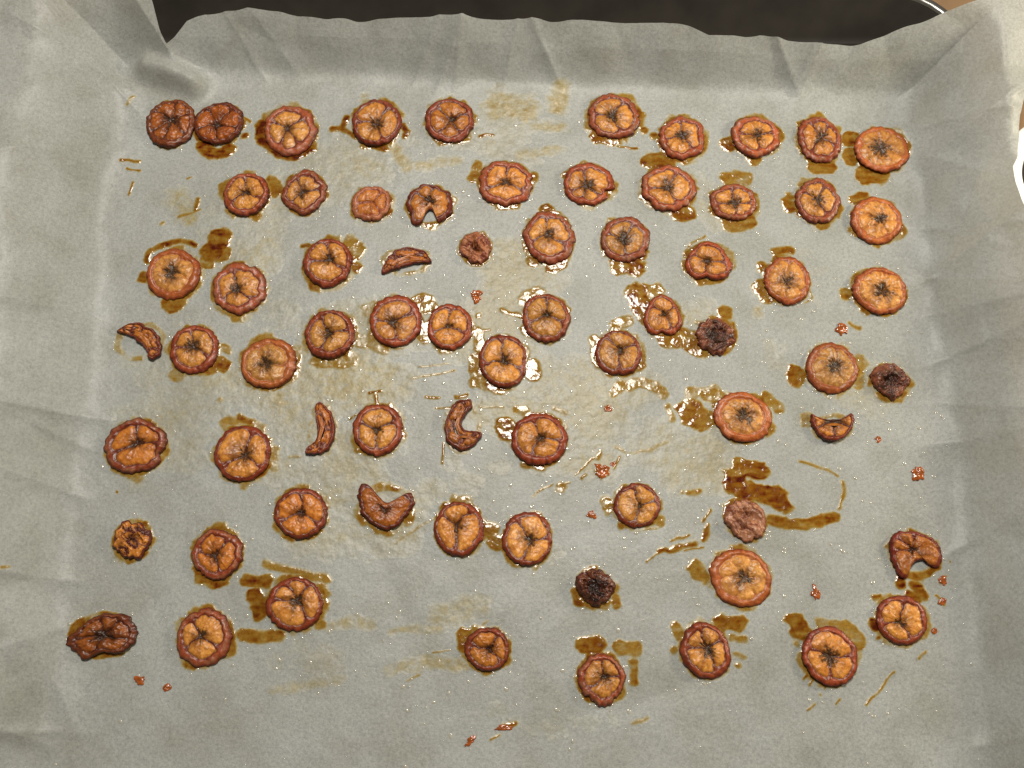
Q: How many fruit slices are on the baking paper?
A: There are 70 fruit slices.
